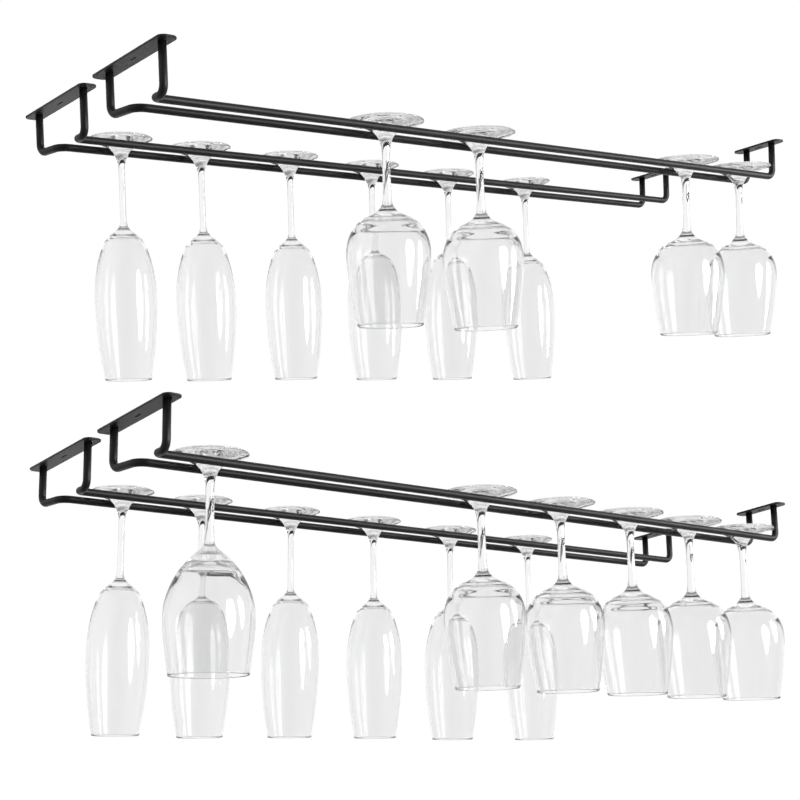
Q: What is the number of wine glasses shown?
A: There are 10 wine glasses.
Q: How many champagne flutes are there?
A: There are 12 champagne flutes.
